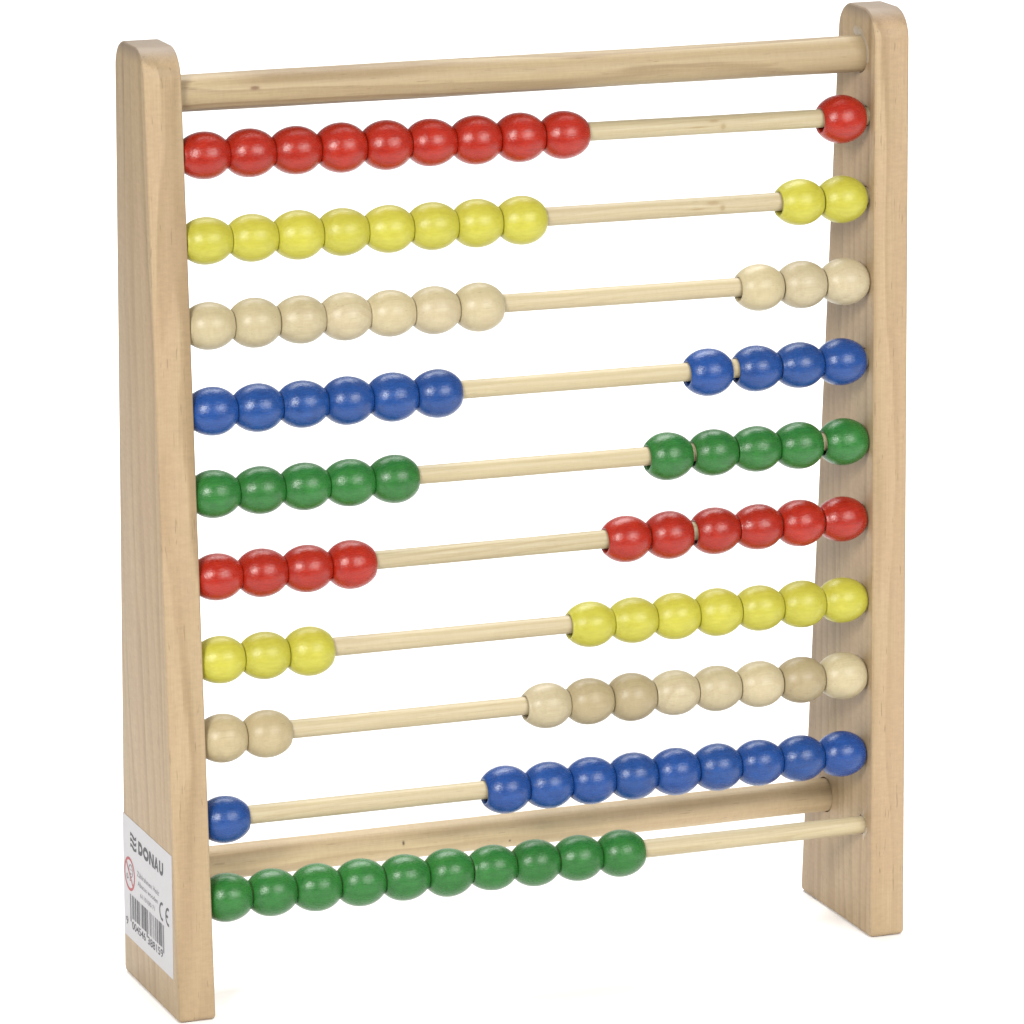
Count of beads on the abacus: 100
